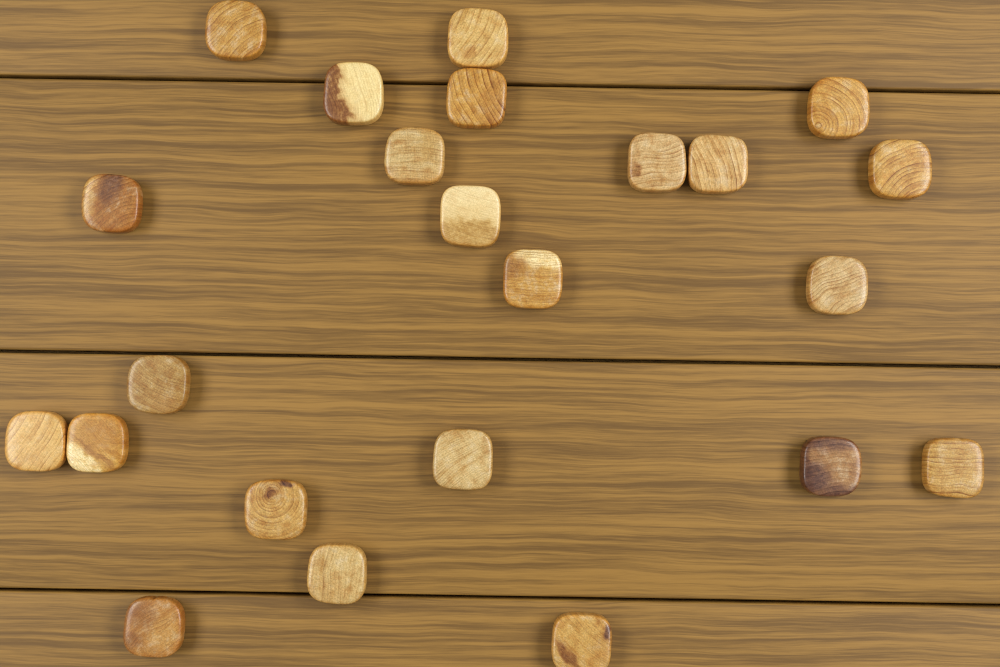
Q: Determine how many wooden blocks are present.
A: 23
